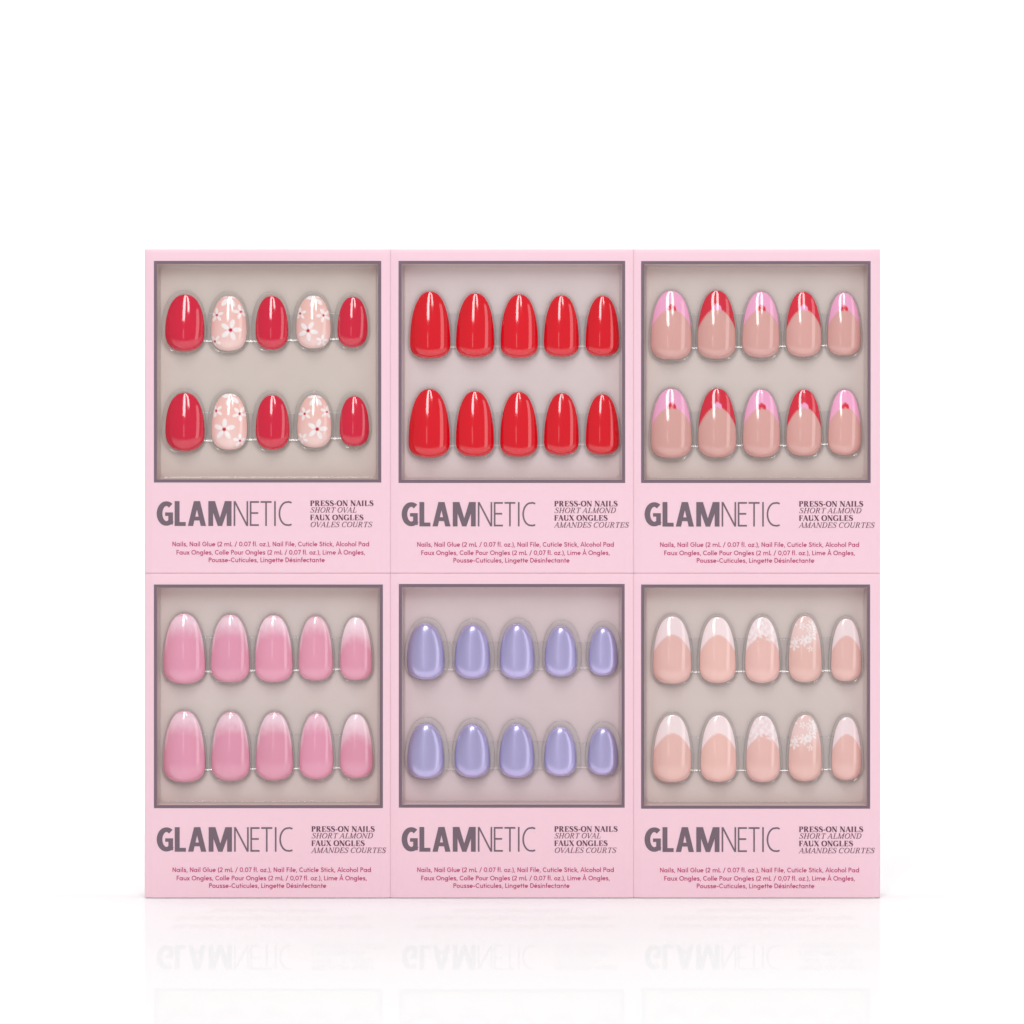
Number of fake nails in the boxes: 60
